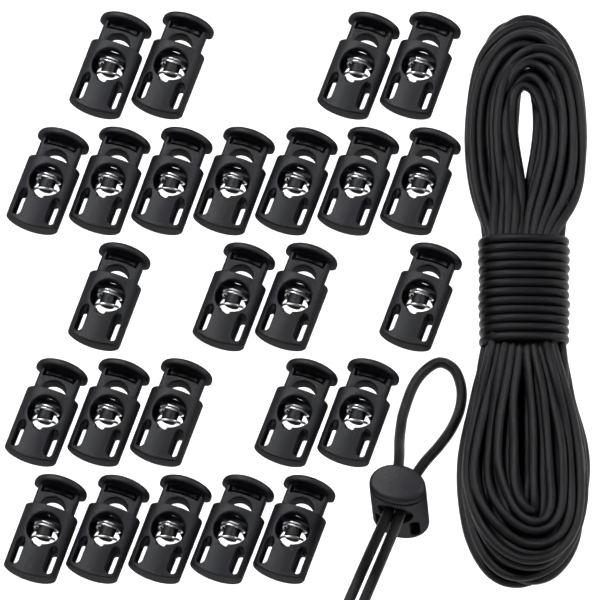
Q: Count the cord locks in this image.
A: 26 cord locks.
